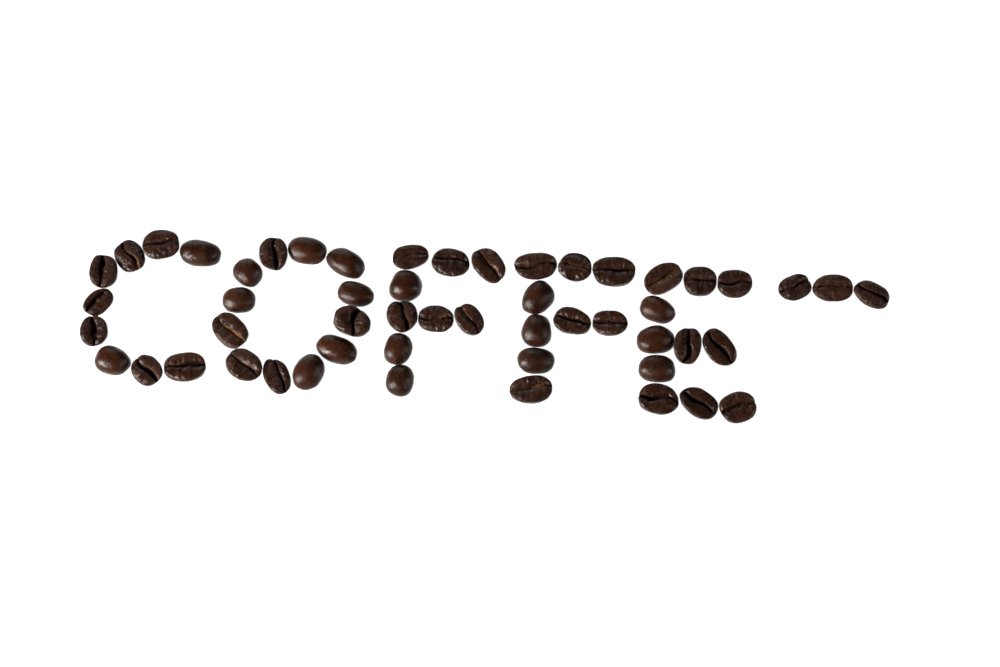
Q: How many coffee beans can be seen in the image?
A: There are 53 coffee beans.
